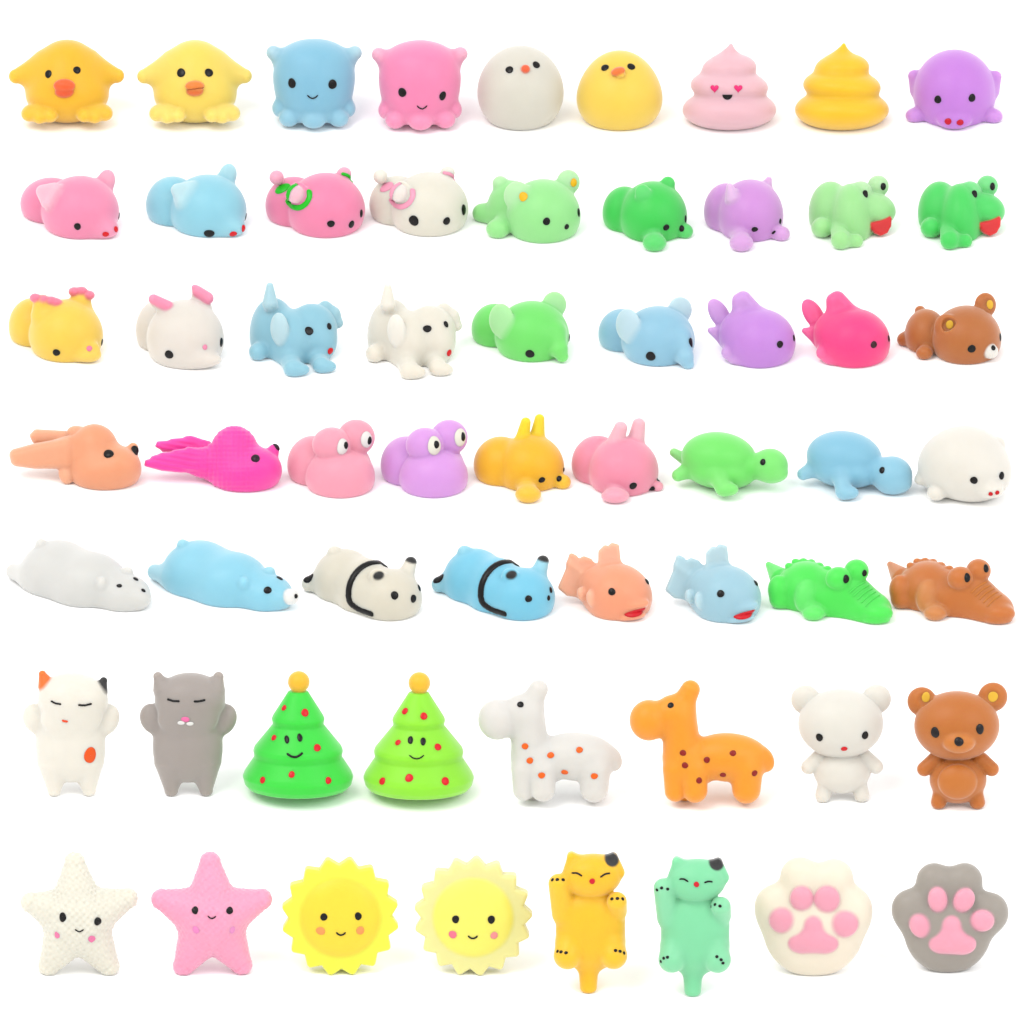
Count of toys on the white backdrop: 60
